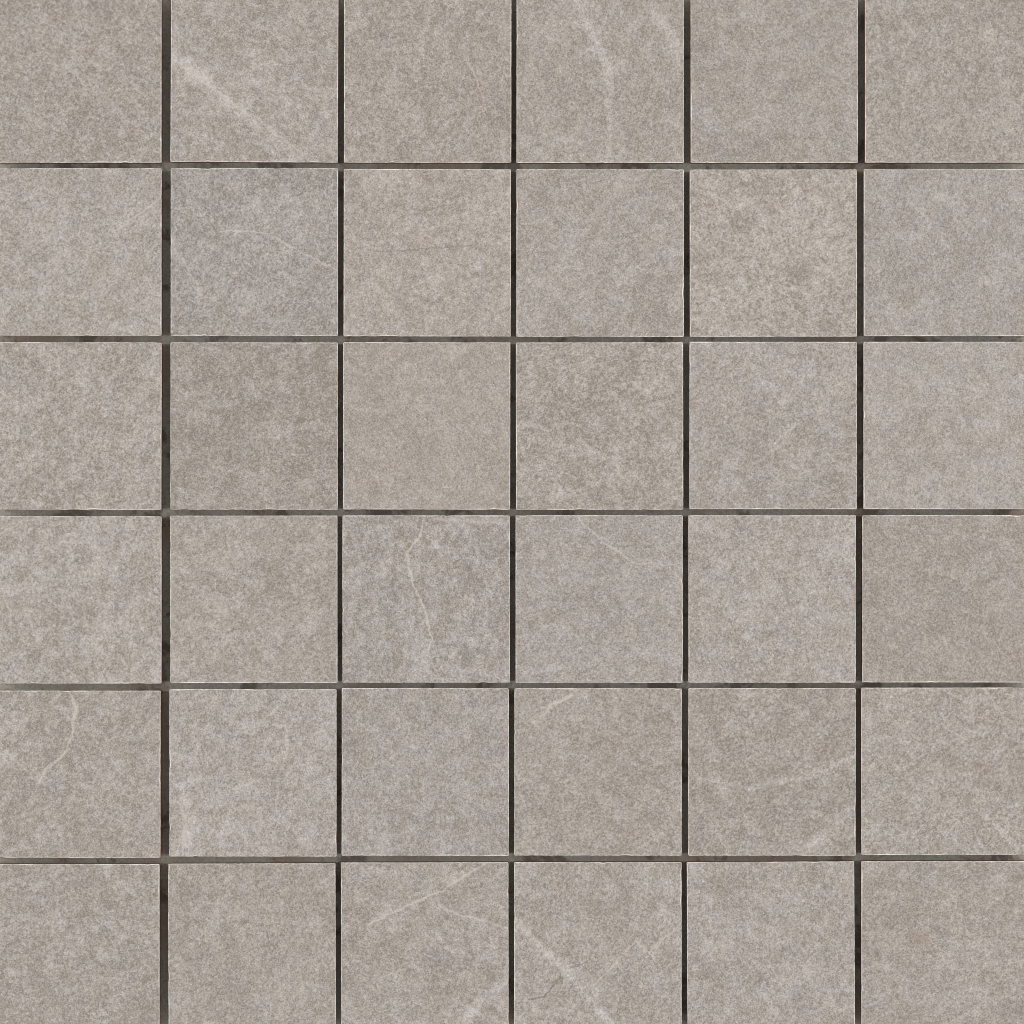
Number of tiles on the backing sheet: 36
